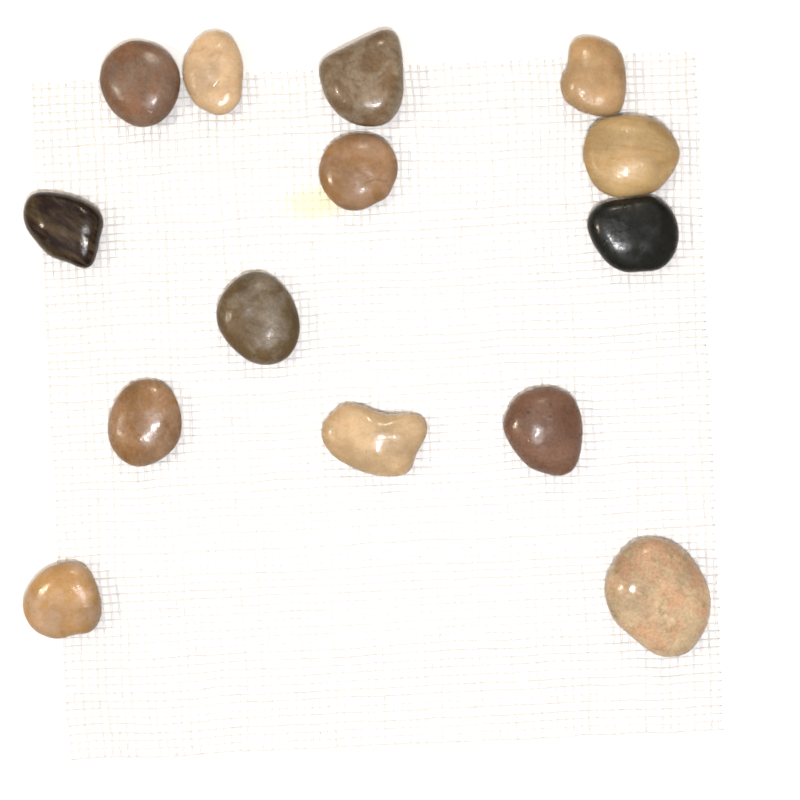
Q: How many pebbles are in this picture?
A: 14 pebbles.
